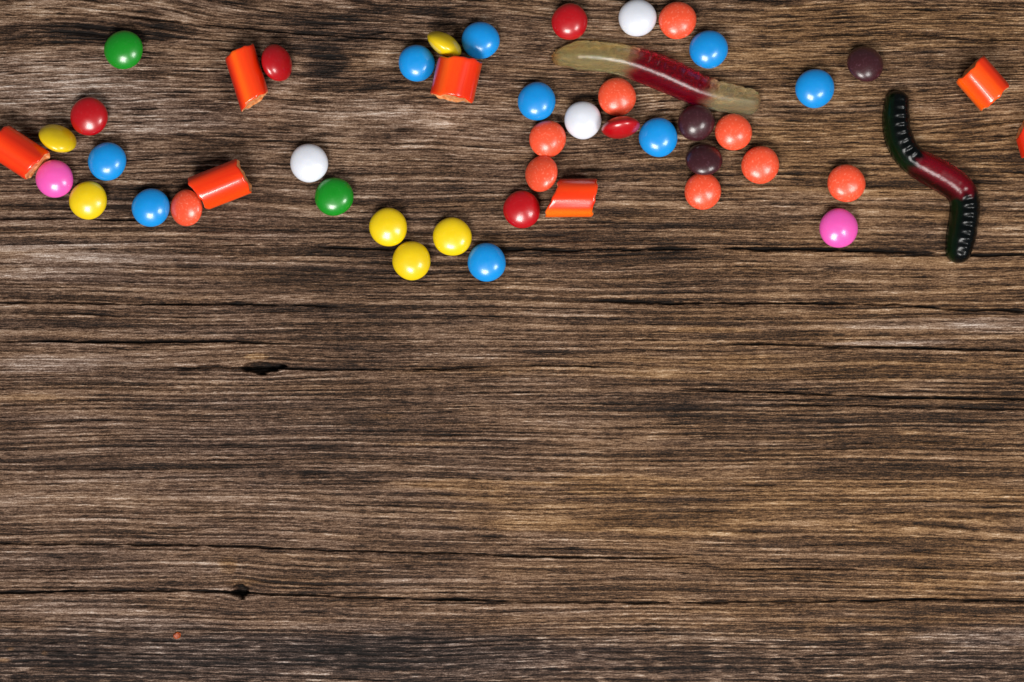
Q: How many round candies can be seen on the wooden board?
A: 39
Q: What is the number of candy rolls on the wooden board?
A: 7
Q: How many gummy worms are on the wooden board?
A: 2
